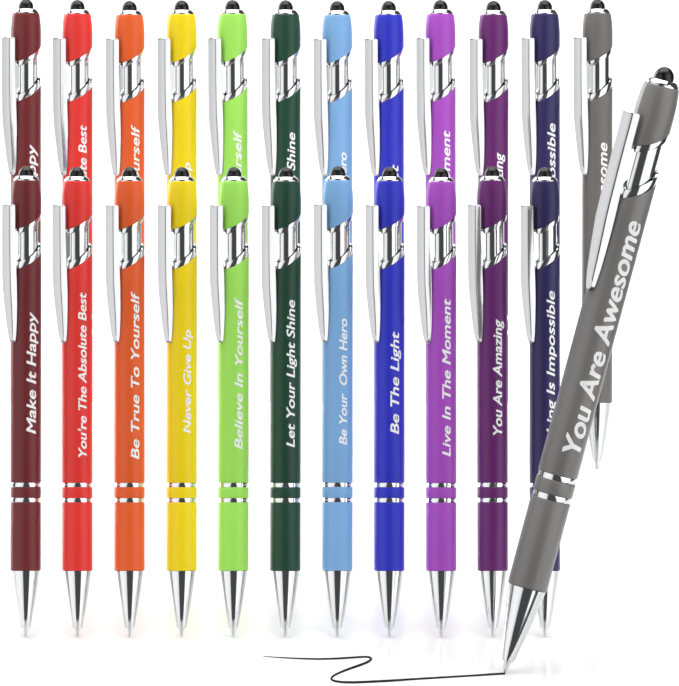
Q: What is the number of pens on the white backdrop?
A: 24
